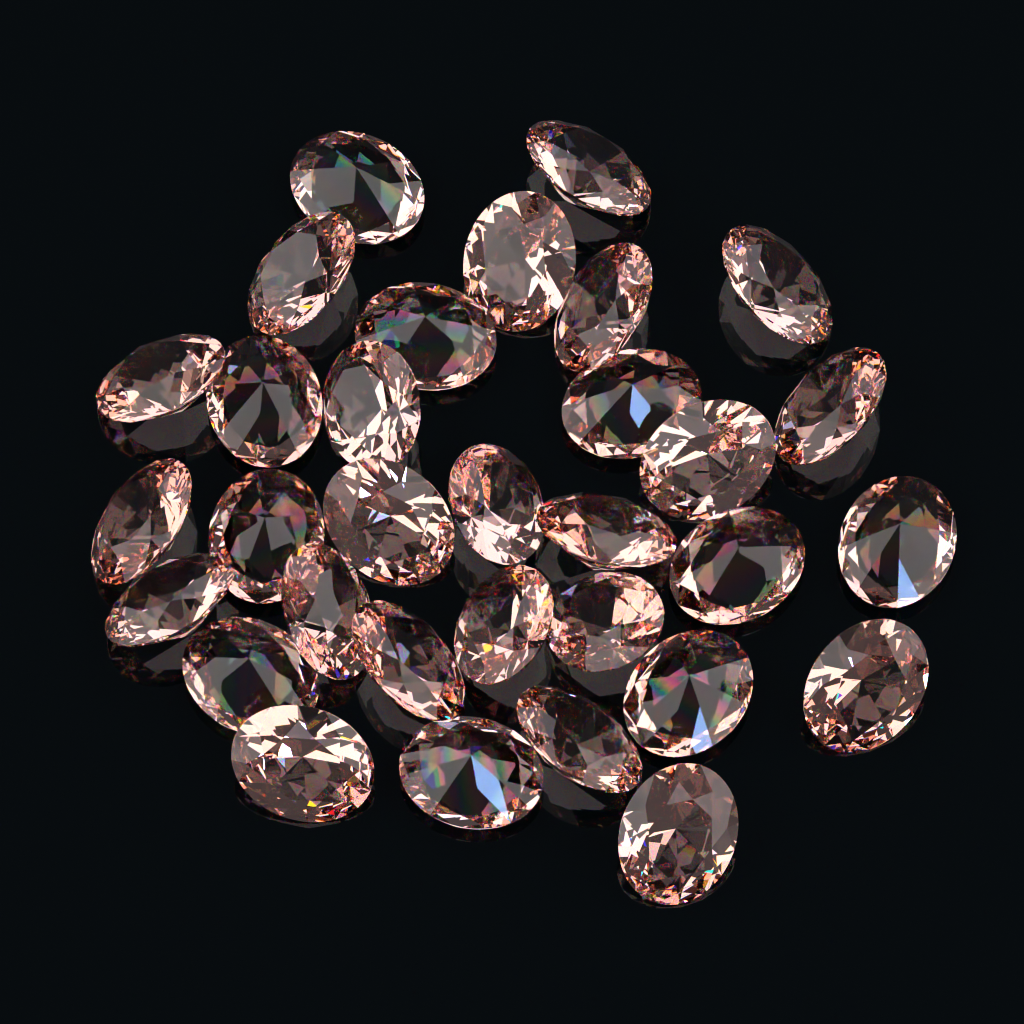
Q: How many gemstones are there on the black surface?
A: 32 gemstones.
